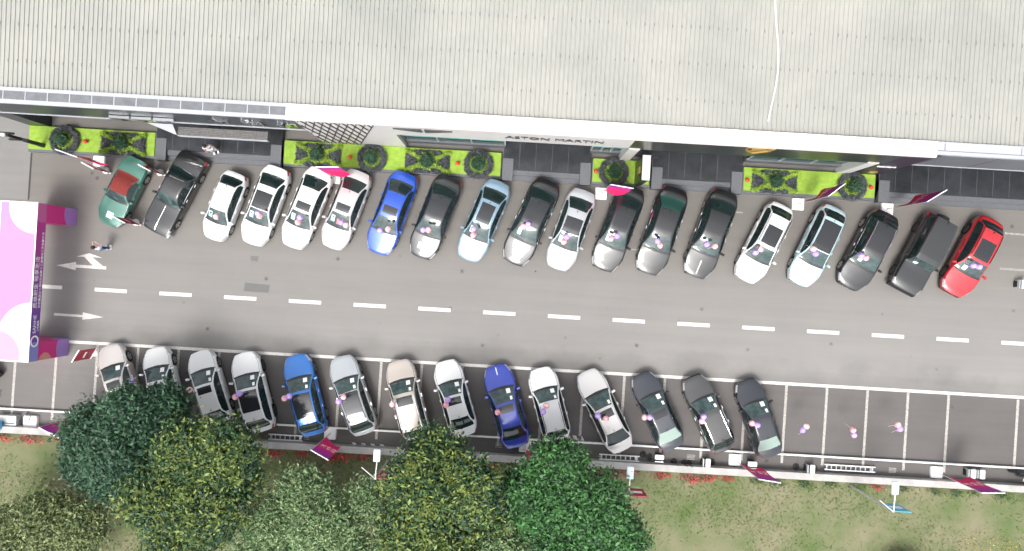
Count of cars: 33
